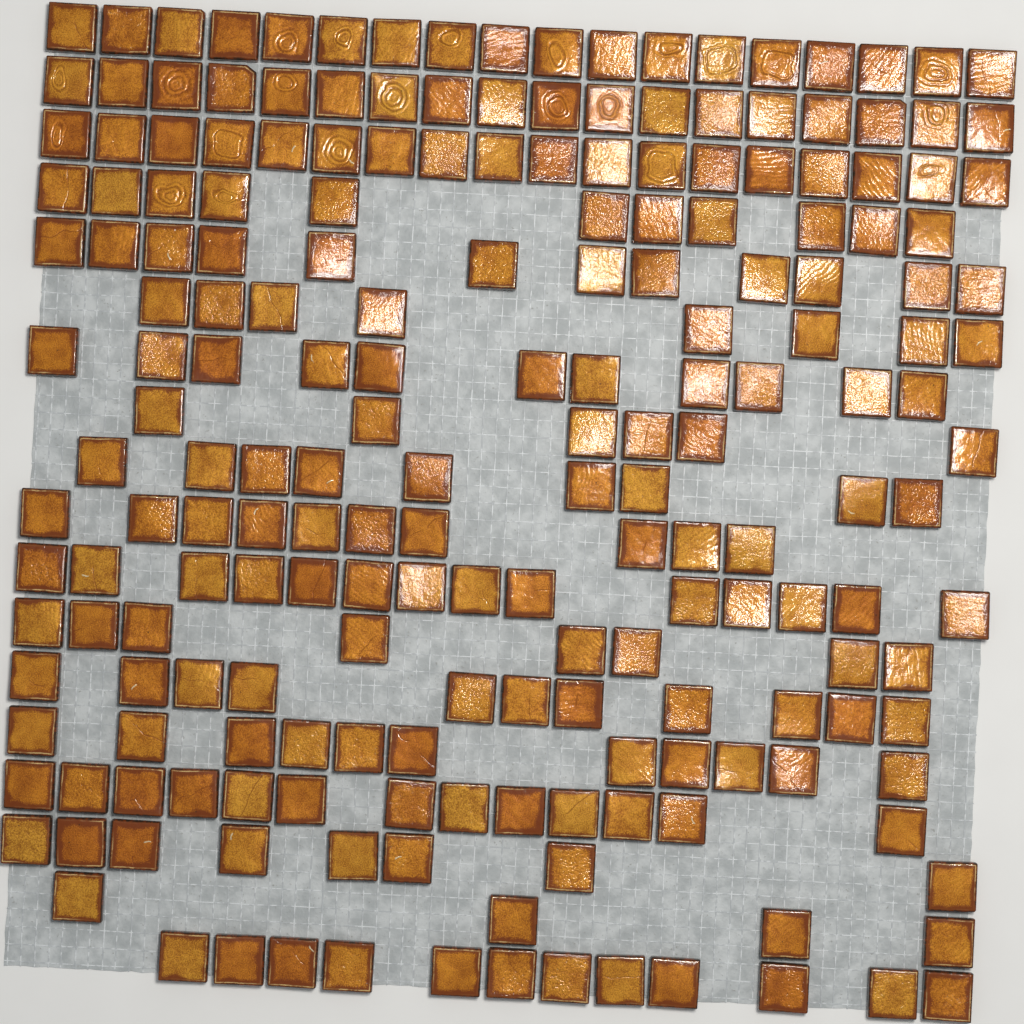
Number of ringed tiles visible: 22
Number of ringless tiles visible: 180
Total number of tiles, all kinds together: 202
